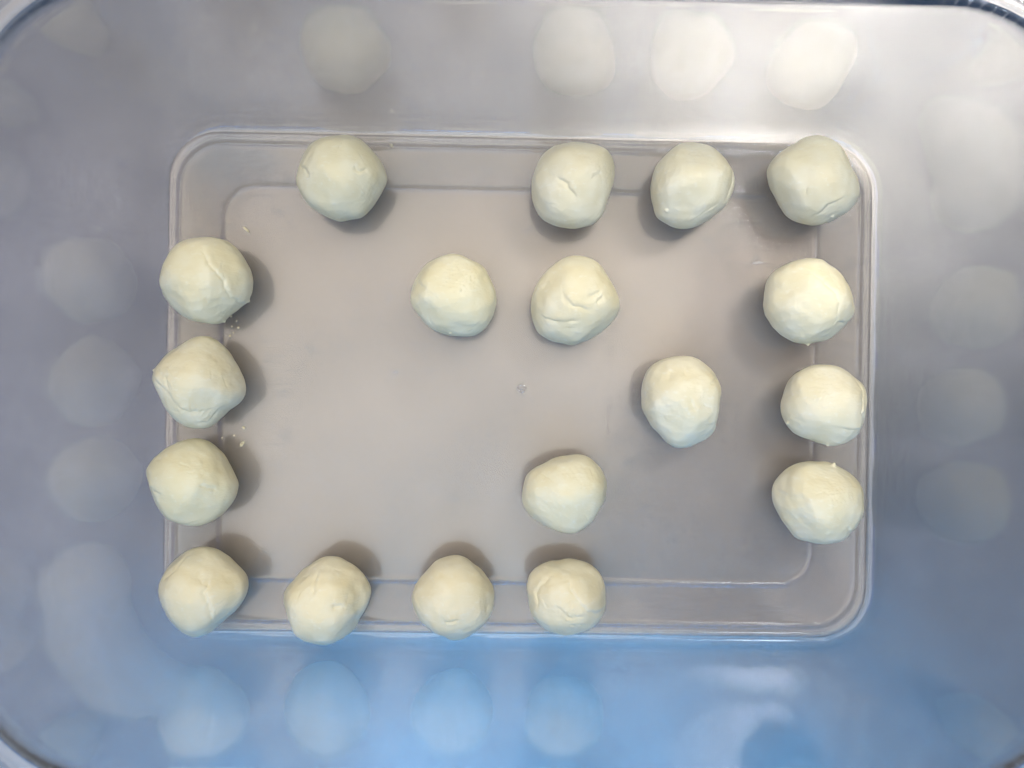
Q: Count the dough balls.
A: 18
